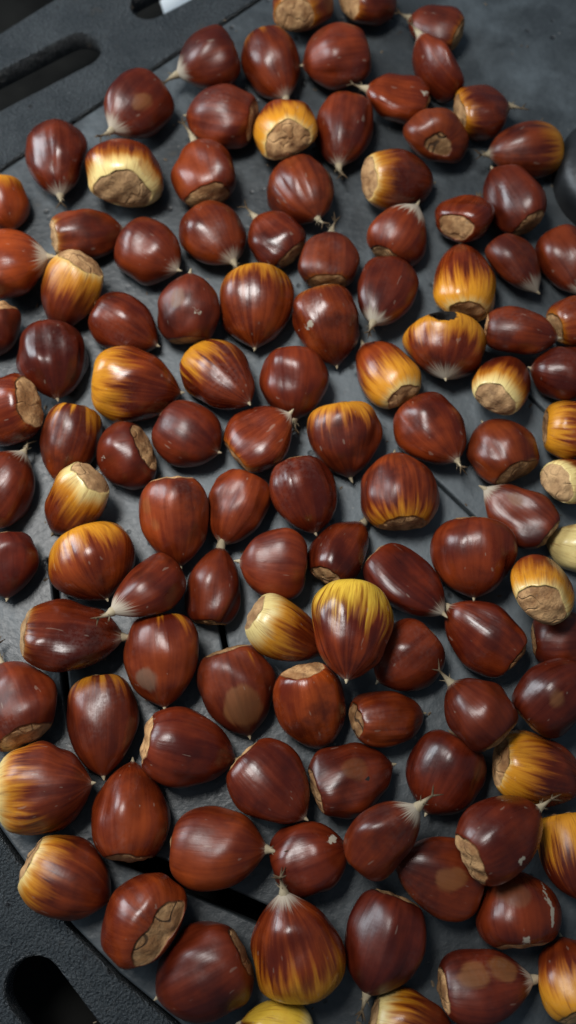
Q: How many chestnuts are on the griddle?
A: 114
